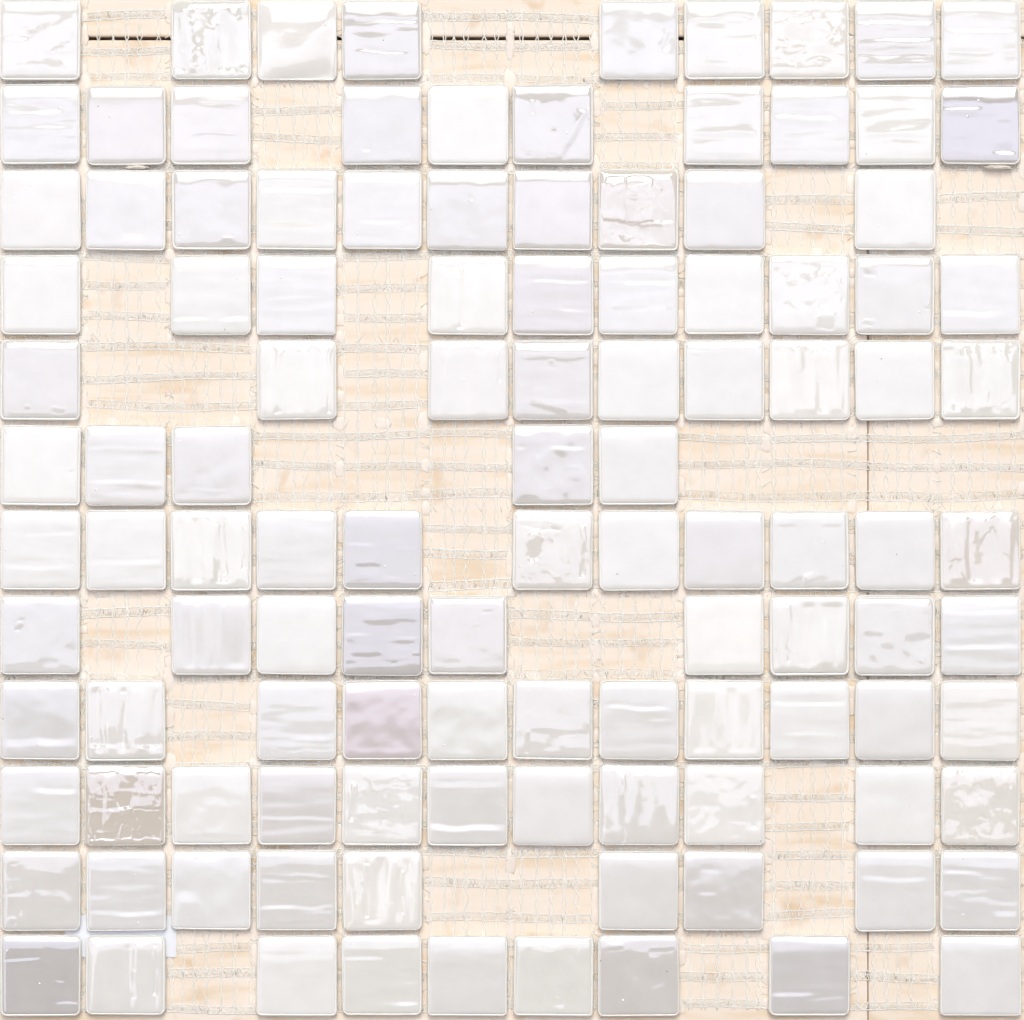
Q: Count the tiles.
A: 113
